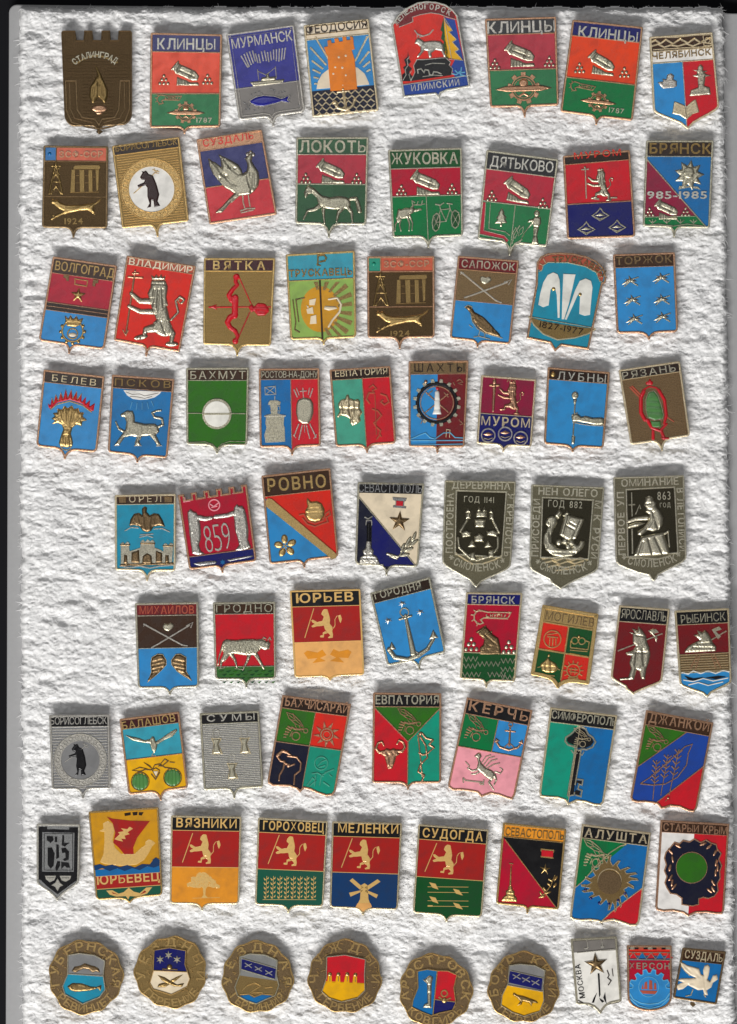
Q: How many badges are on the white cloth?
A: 74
